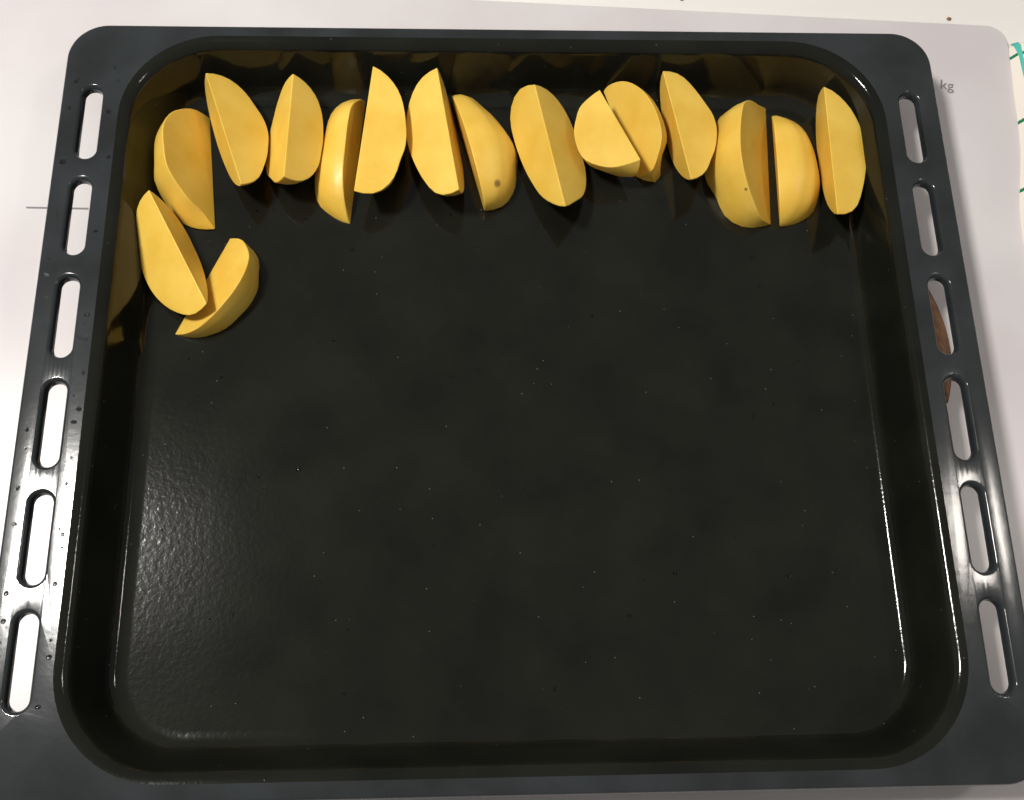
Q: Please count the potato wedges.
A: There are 16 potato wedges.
